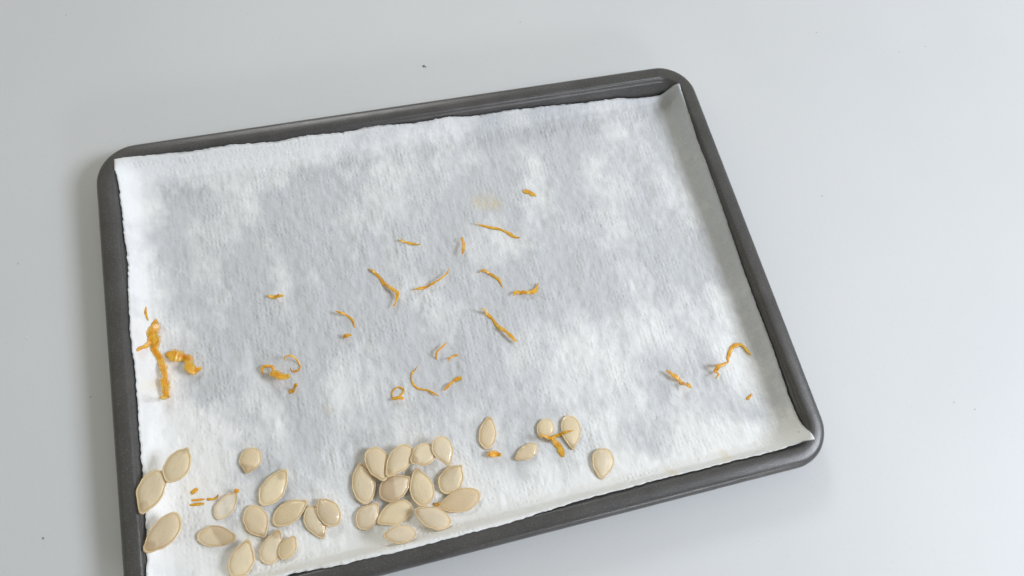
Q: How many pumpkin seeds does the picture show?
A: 32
